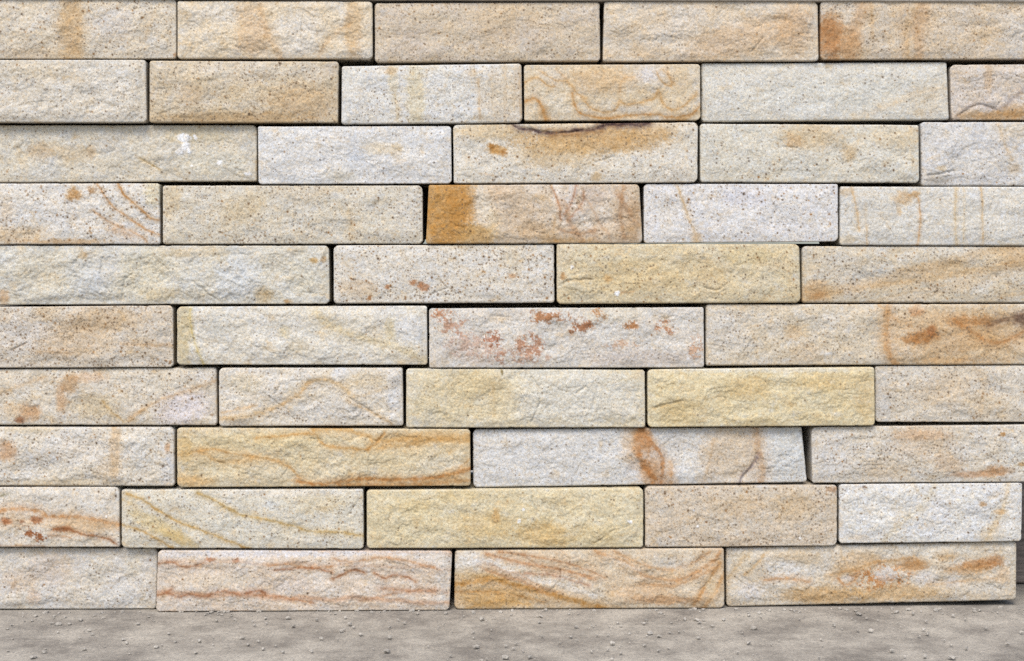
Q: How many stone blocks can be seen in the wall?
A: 47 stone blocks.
